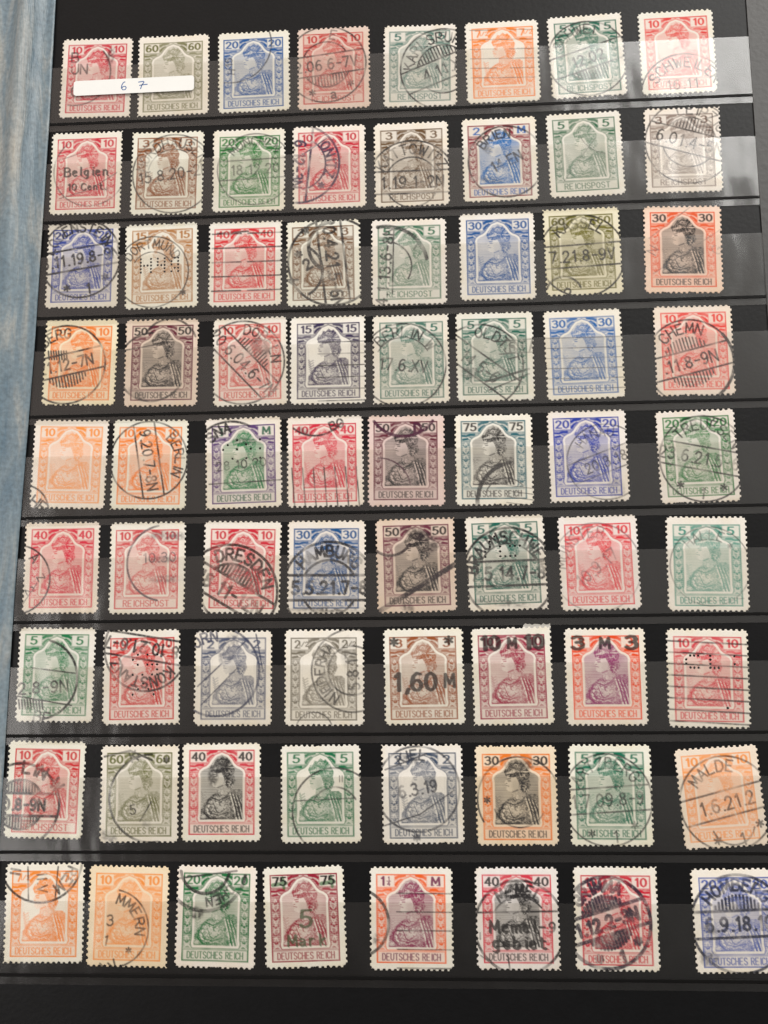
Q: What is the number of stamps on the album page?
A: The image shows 72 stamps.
